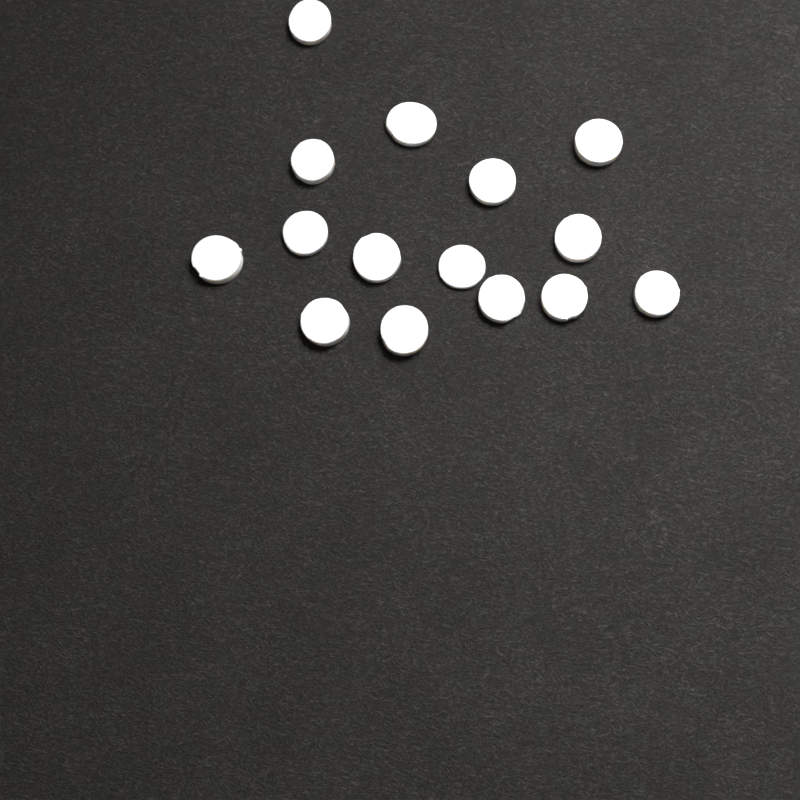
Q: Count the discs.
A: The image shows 15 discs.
